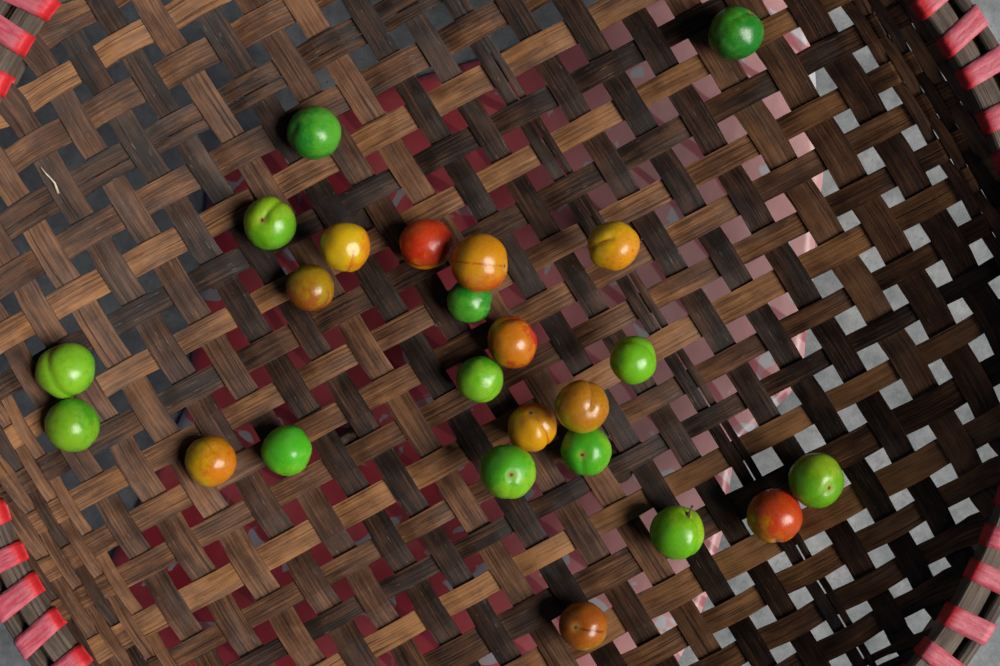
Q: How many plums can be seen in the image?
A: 24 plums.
